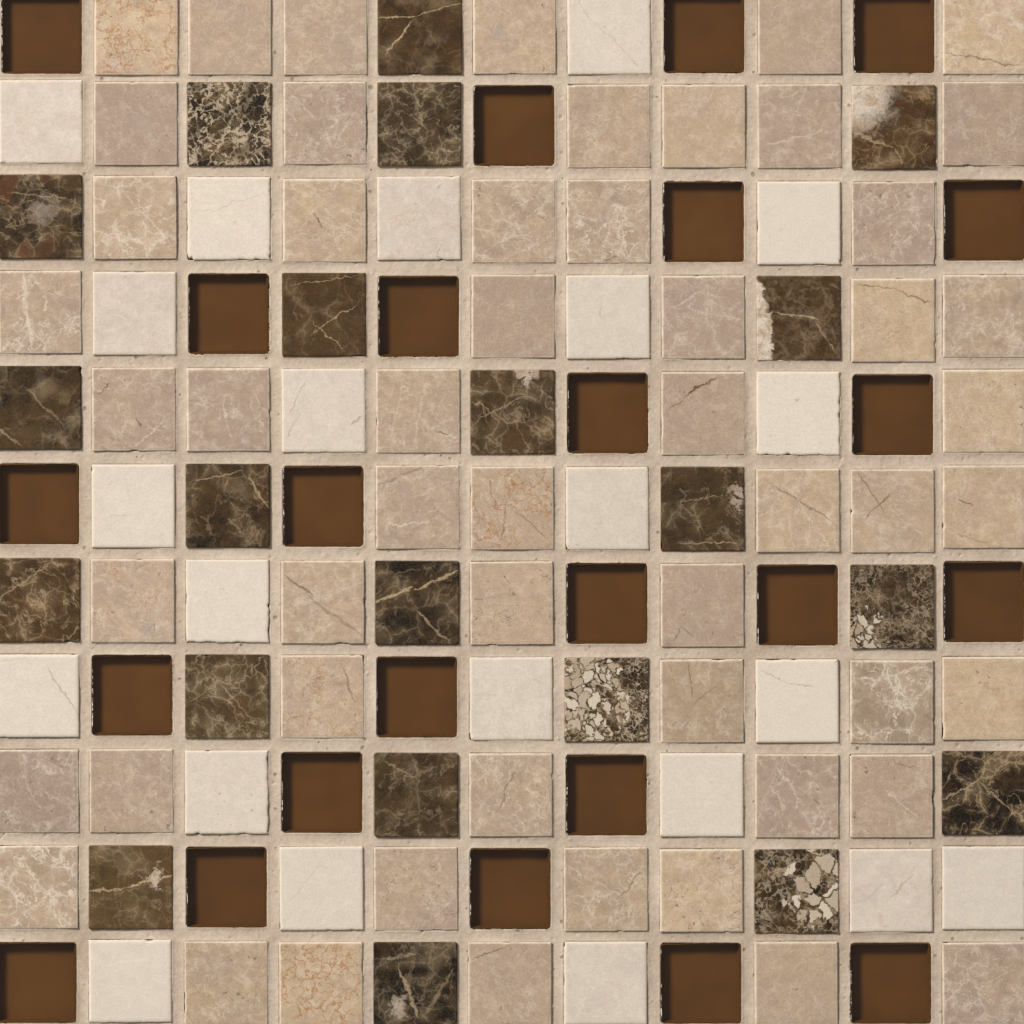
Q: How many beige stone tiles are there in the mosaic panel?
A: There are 54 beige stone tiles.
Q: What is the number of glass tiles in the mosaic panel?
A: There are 24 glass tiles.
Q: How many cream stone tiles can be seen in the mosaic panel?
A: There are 22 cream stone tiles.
